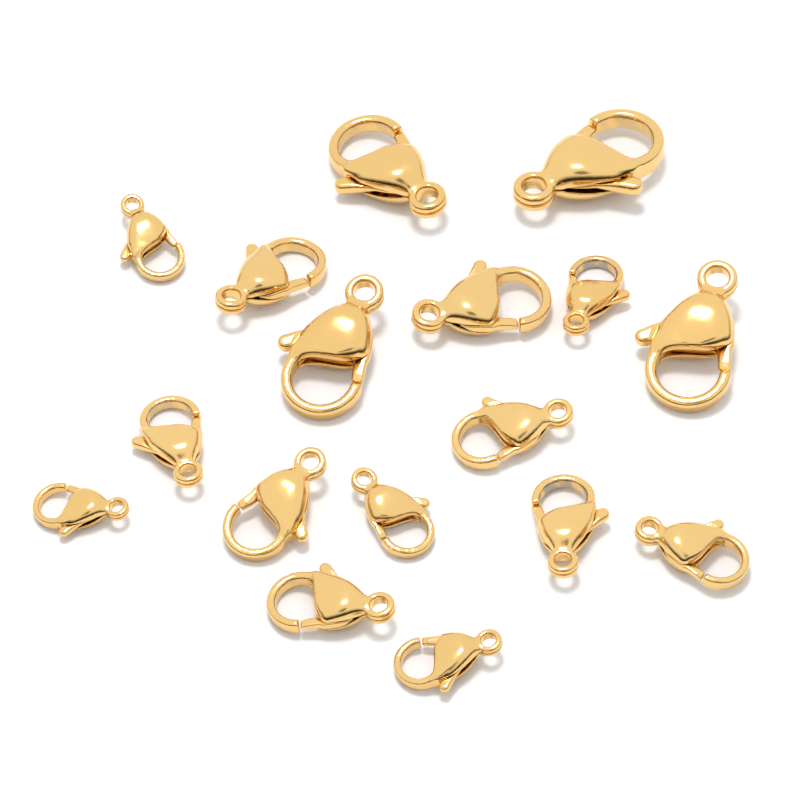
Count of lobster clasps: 17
